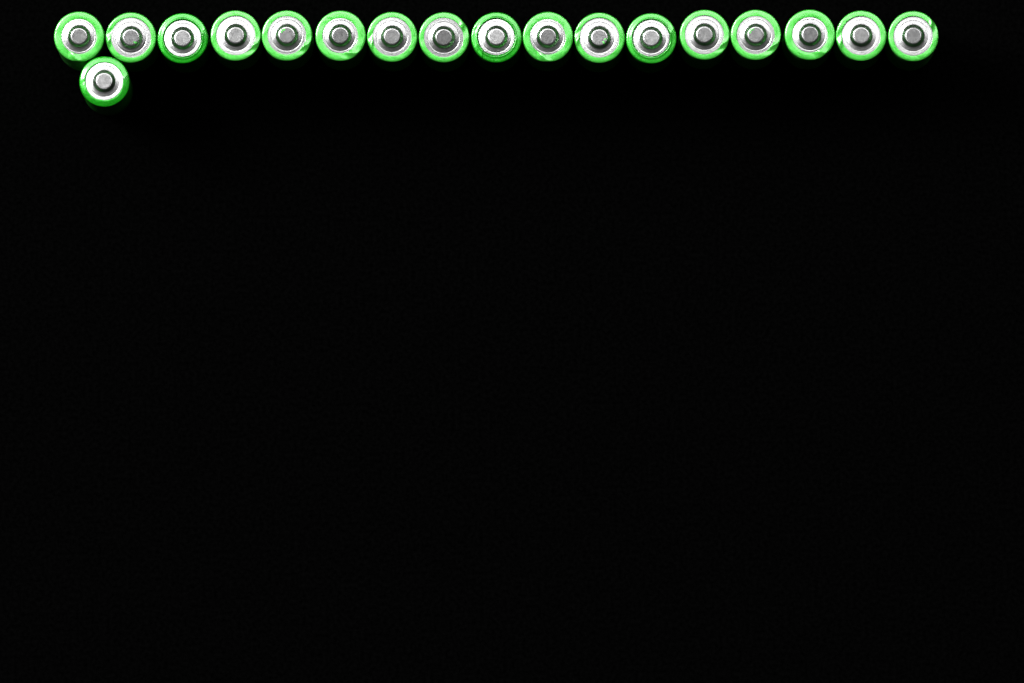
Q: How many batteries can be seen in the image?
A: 18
